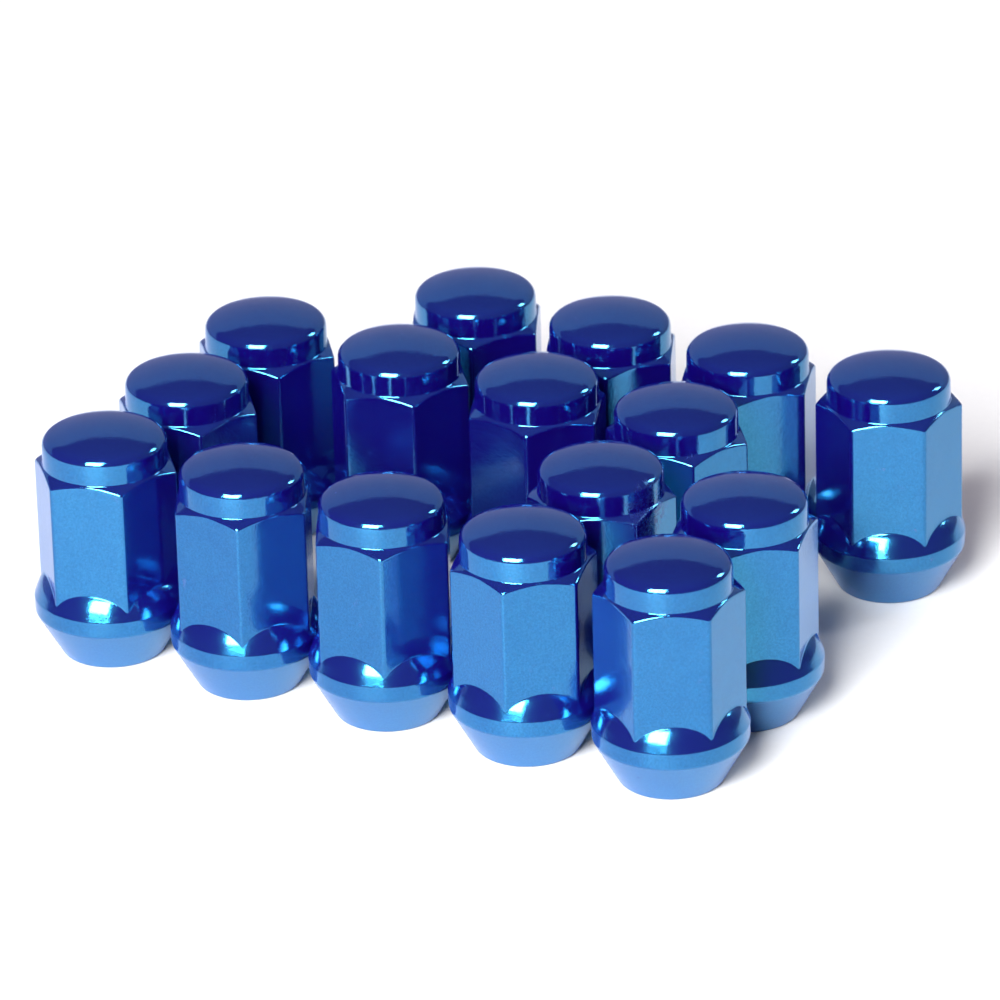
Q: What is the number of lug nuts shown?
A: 16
